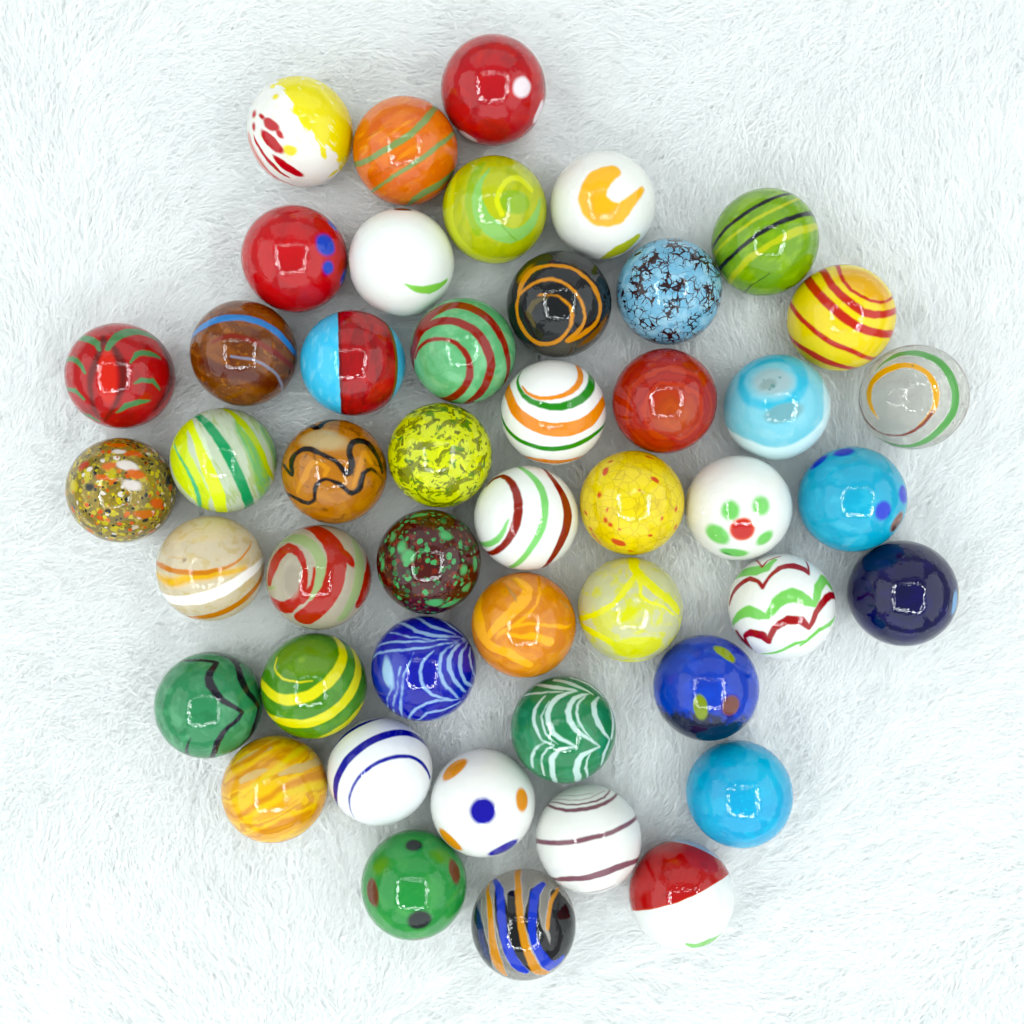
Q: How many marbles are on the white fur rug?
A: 47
